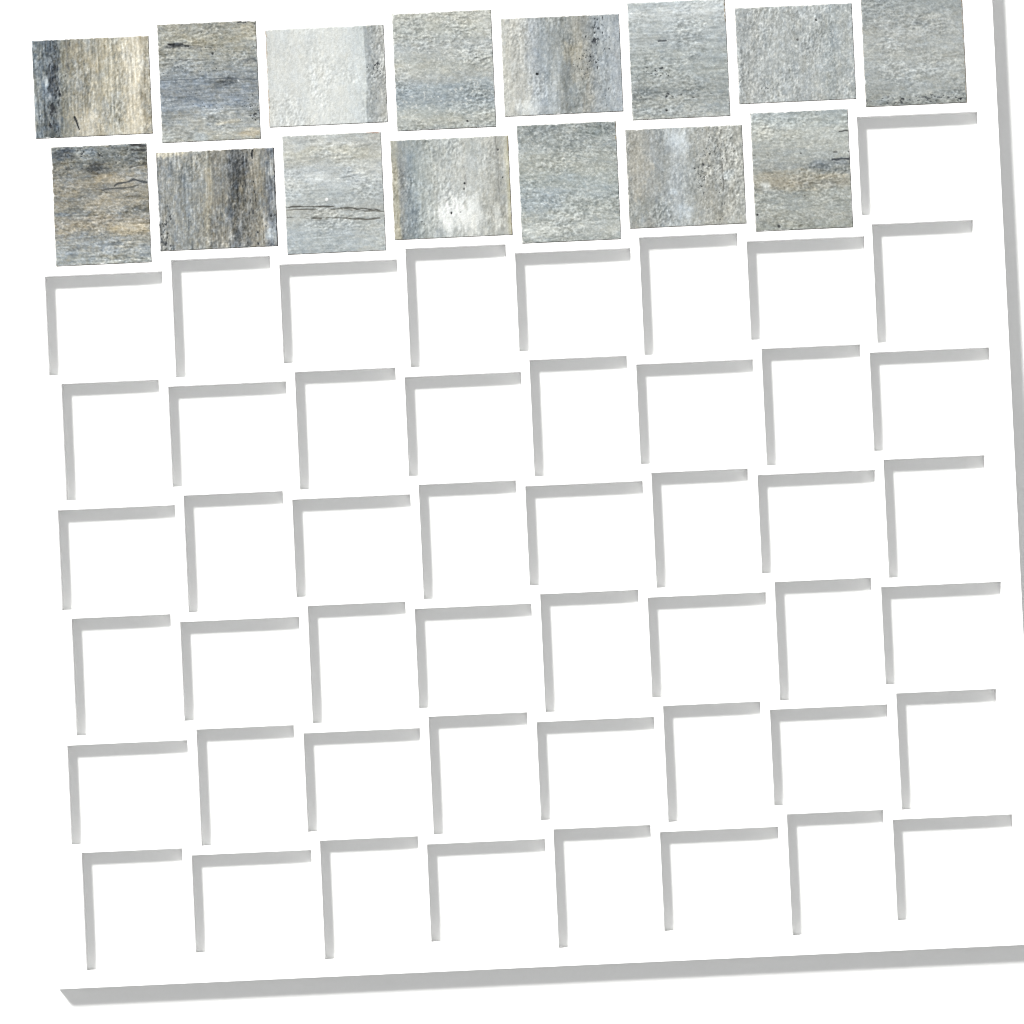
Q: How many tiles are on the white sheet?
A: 15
